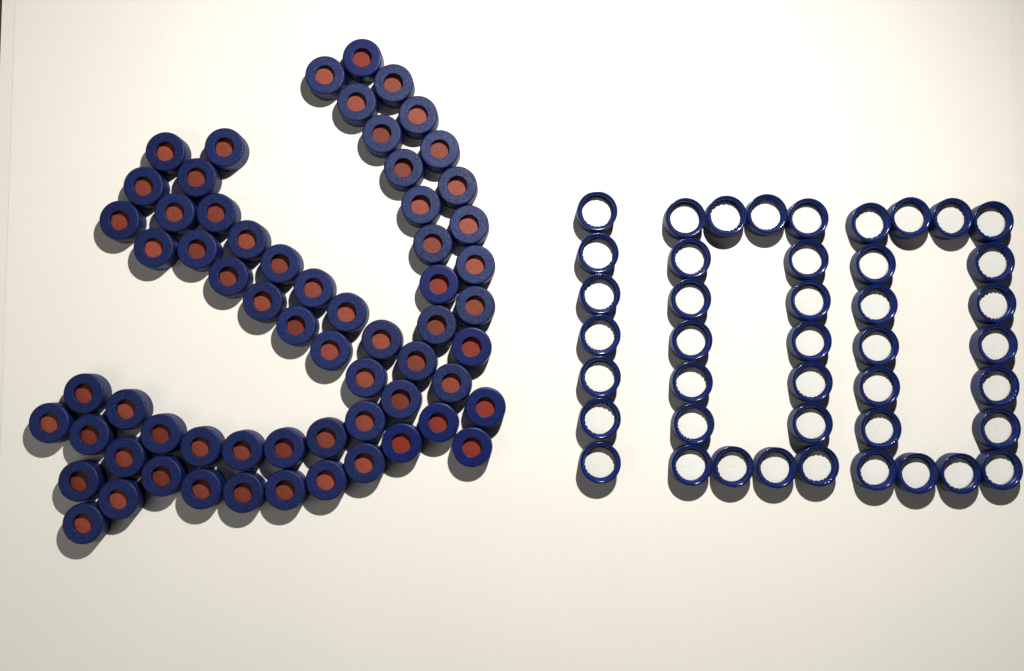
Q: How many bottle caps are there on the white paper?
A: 106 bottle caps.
